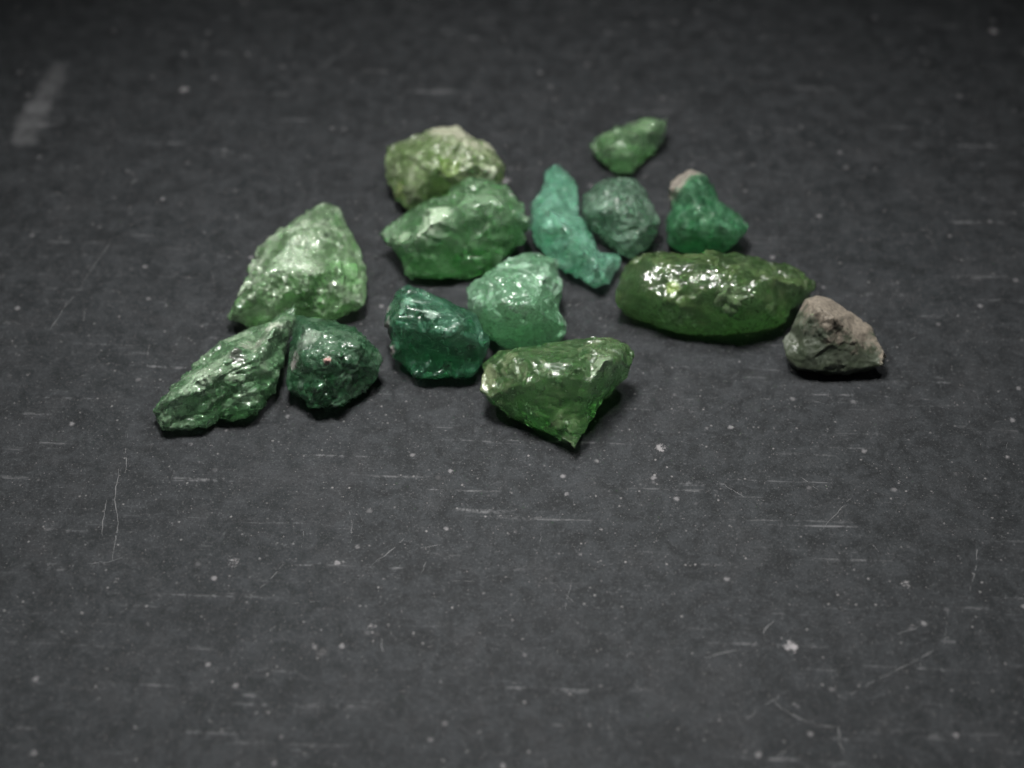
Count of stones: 14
